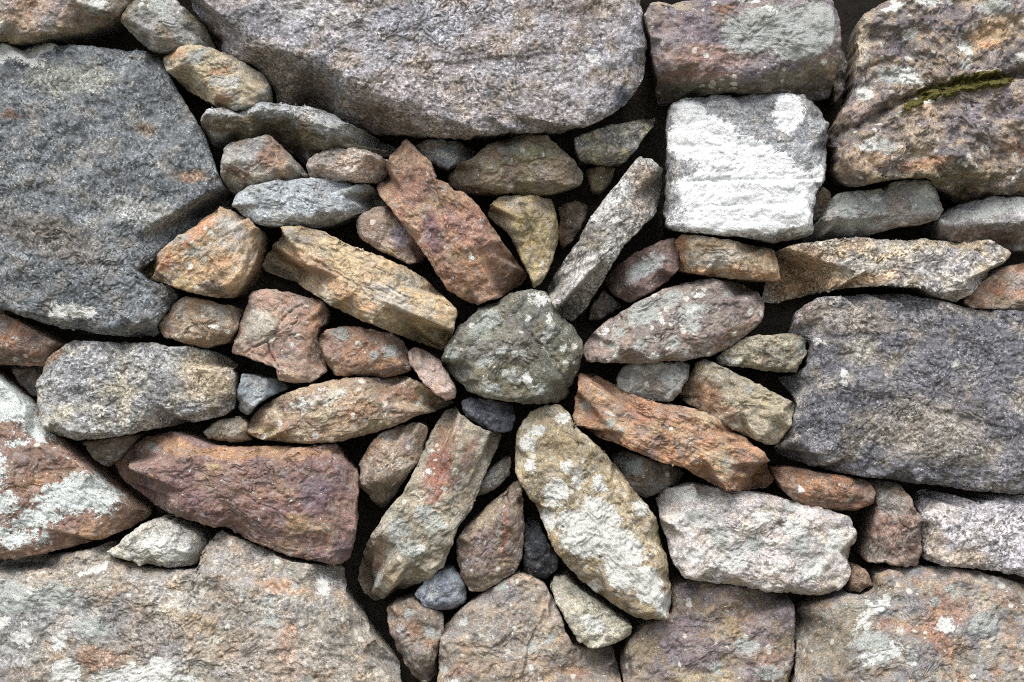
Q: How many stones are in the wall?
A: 73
